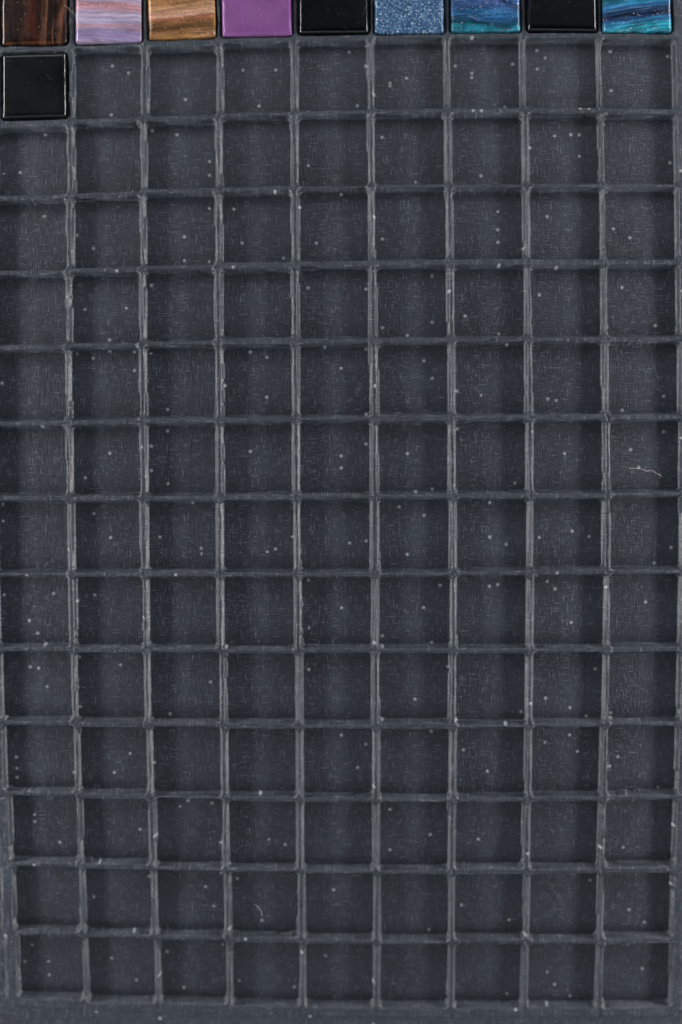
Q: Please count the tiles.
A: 10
